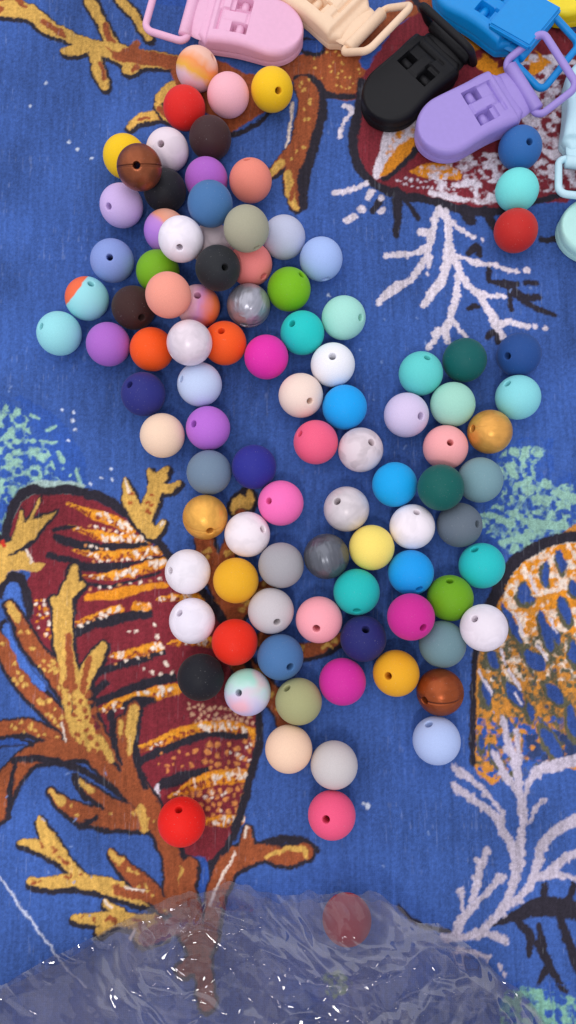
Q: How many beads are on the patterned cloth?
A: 98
